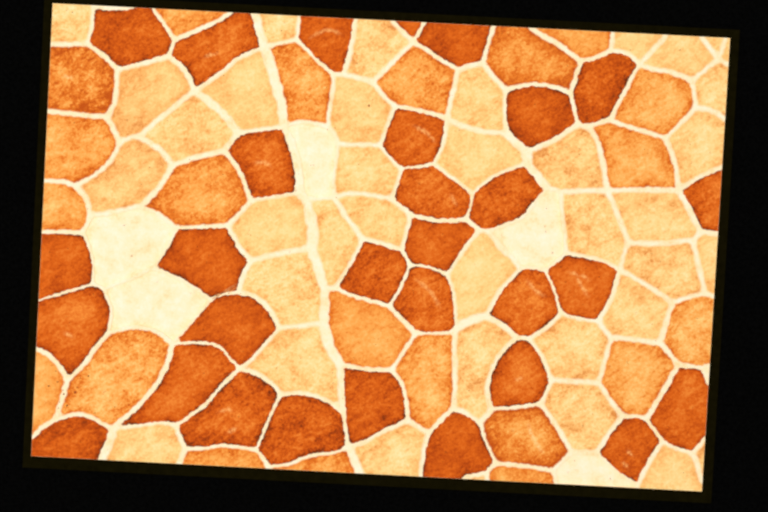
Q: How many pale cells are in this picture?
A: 37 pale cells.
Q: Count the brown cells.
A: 30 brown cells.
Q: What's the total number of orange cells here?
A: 21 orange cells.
